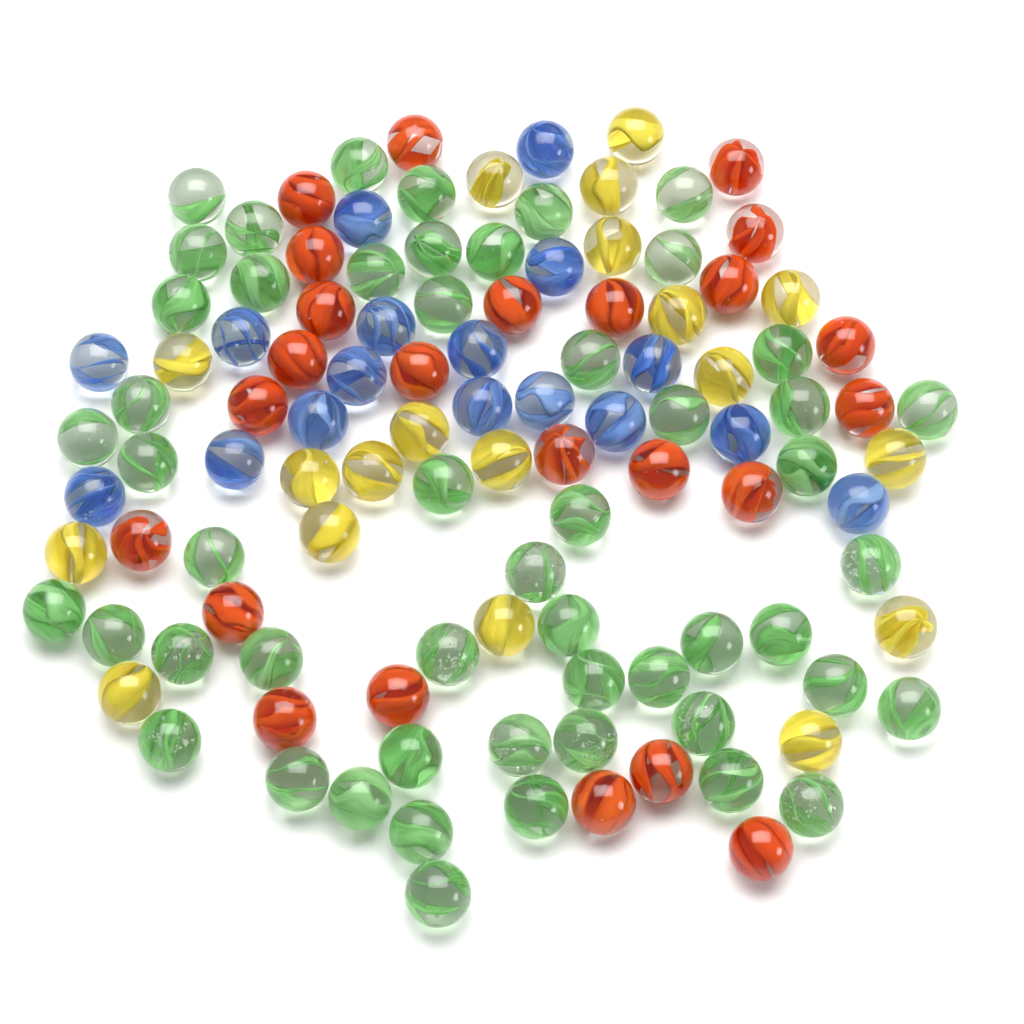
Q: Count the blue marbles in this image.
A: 17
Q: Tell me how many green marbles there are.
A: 52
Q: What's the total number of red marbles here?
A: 24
